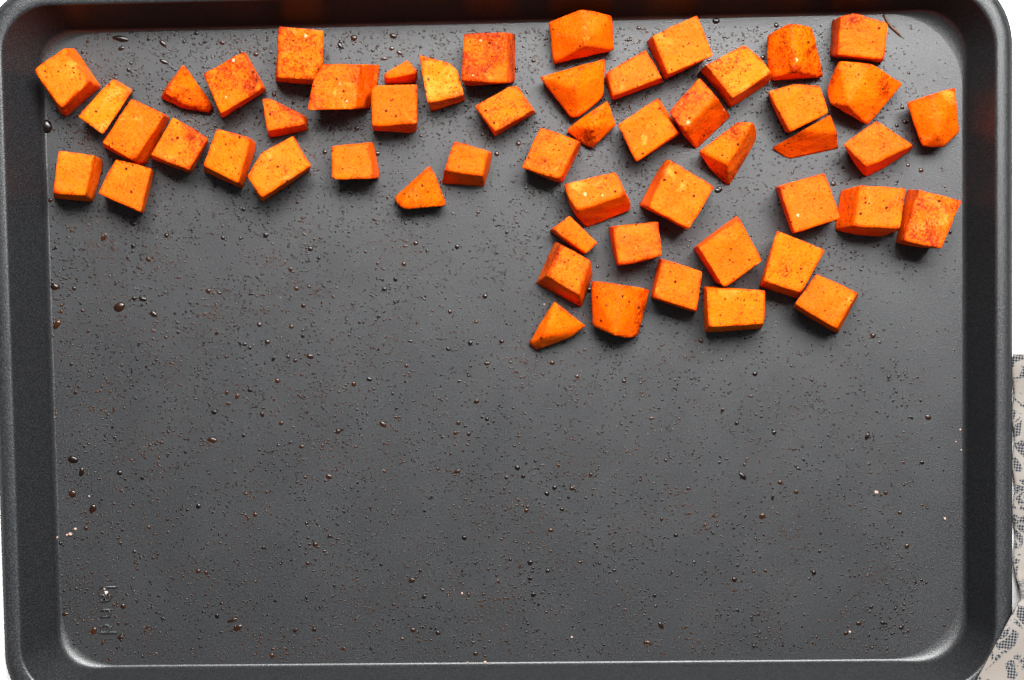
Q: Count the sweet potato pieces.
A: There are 53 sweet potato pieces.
